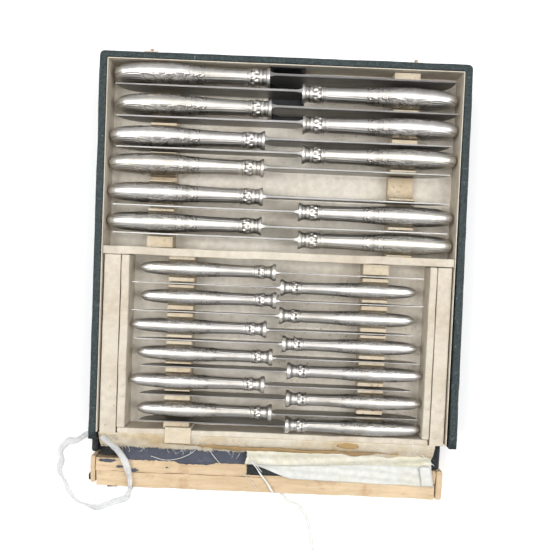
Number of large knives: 11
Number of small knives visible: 12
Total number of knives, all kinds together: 23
